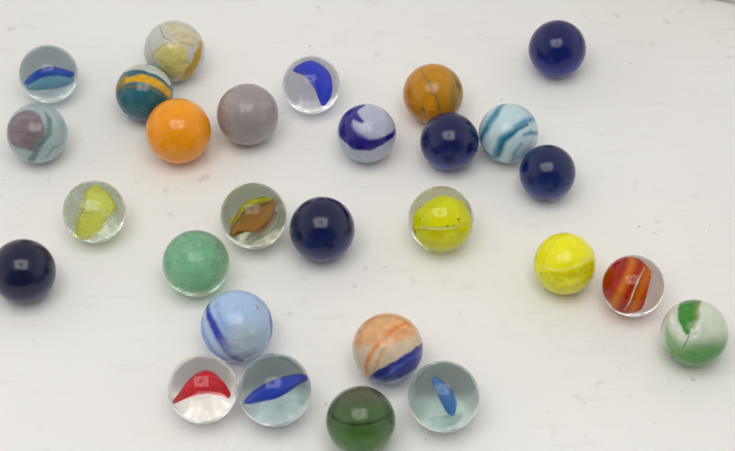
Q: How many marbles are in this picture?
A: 28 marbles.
